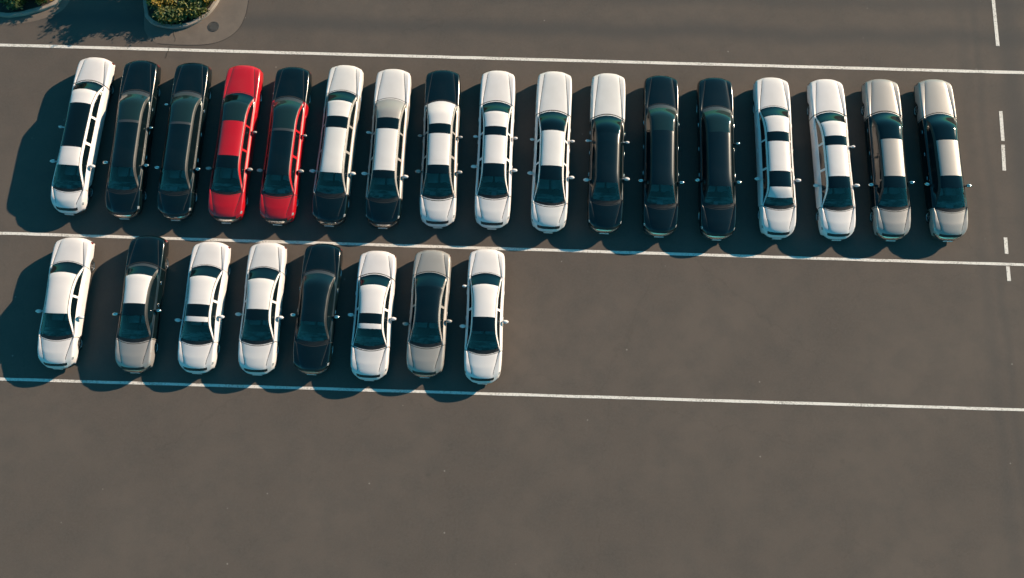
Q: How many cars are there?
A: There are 25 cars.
